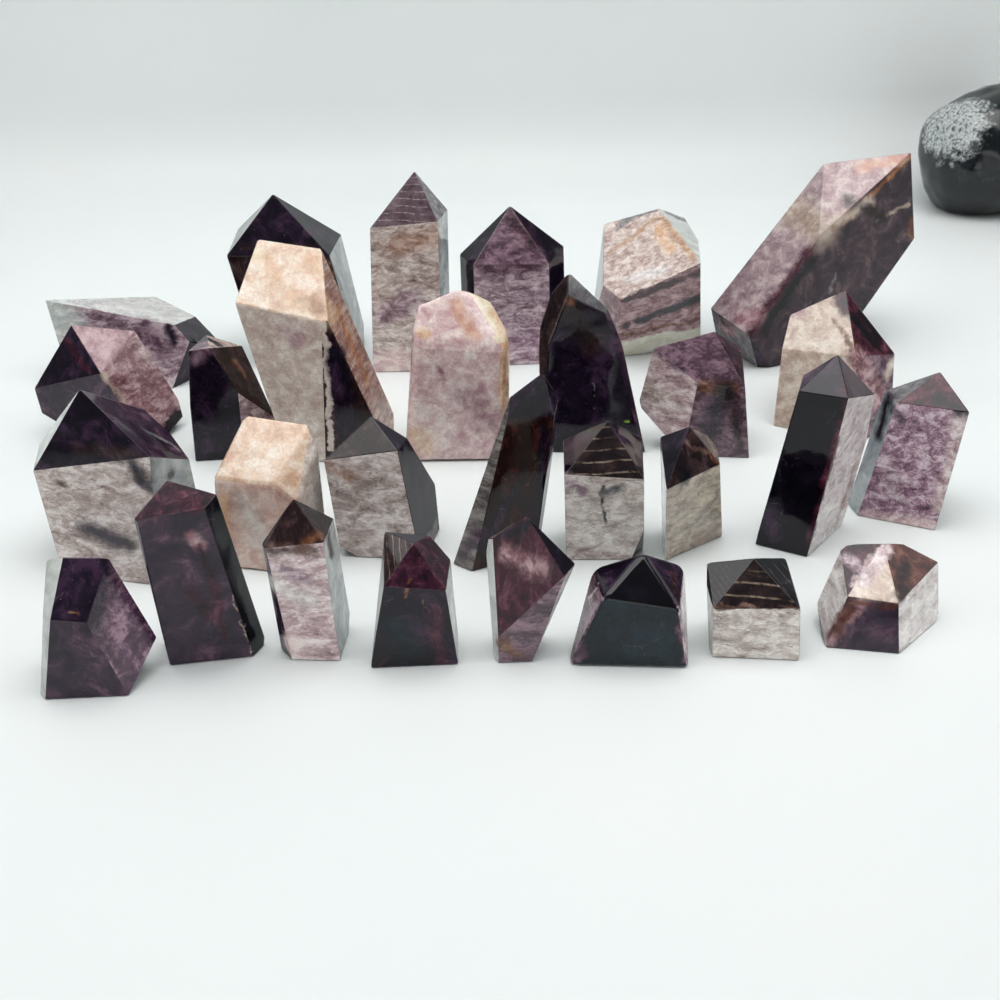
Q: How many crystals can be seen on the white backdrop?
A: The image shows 29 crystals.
